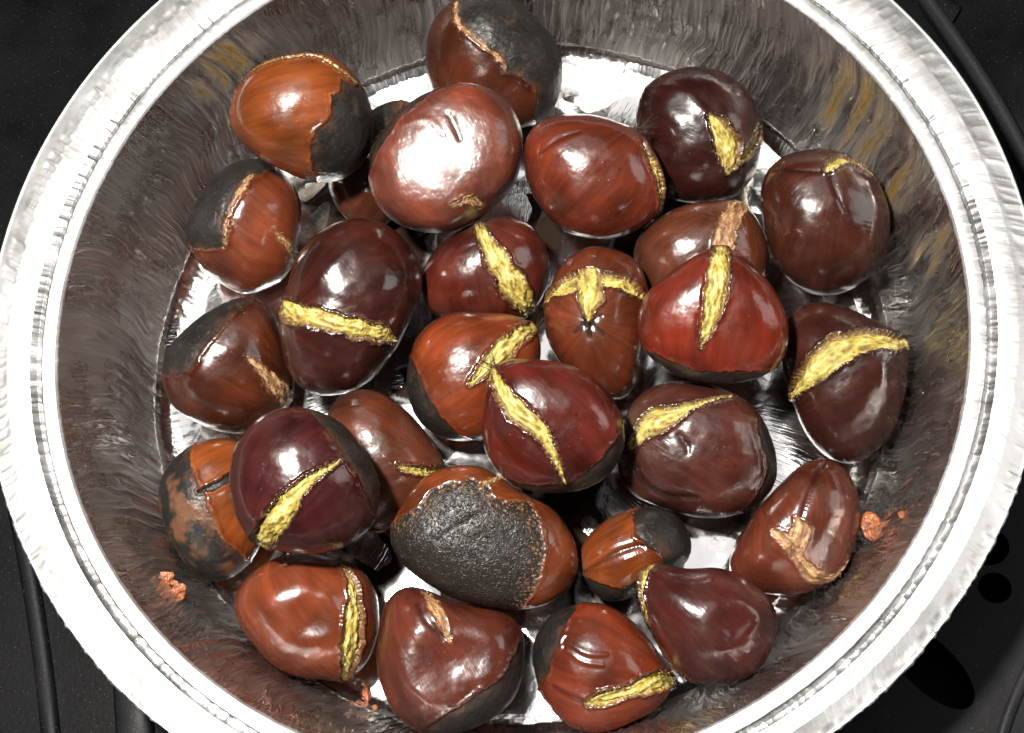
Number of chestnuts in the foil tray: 28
